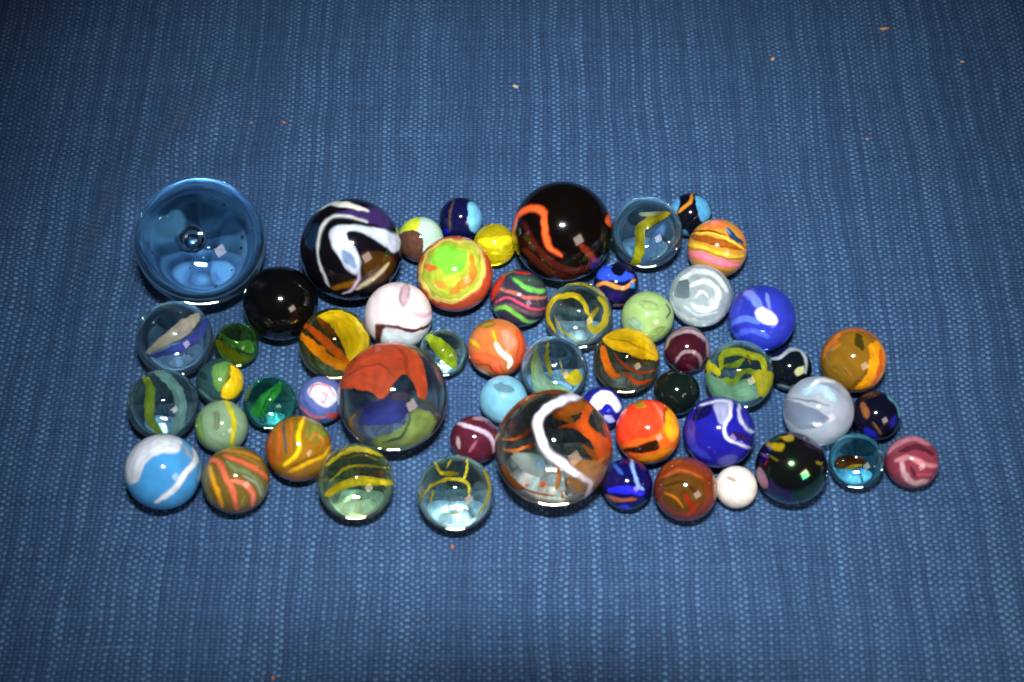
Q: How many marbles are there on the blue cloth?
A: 55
